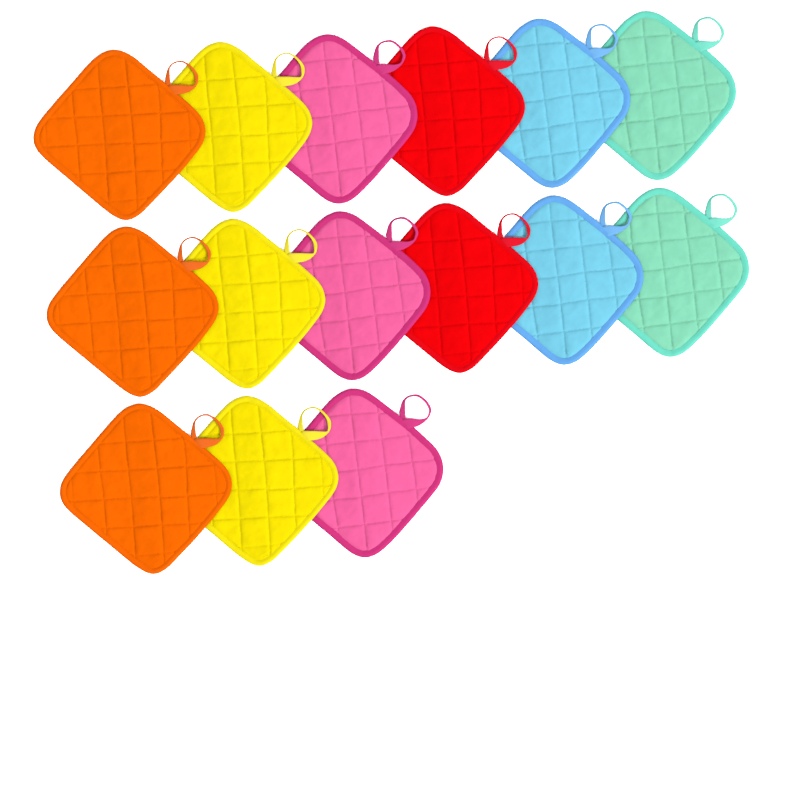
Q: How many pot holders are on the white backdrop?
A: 15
